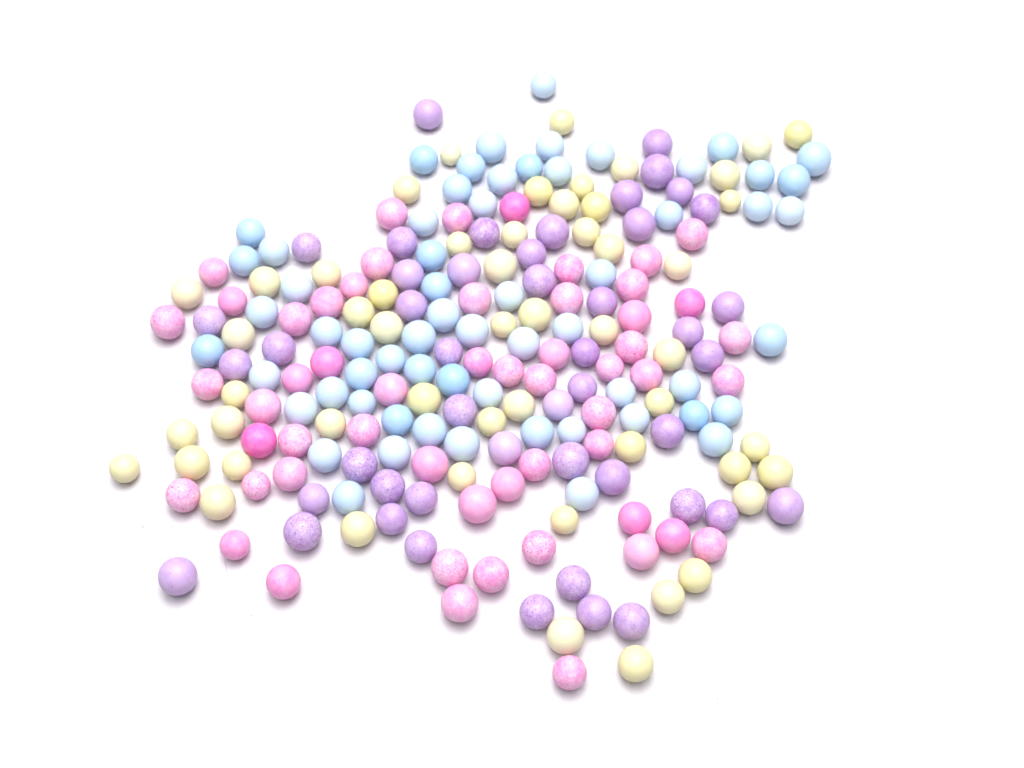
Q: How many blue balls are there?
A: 62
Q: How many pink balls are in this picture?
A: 55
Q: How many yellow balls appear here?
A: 53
